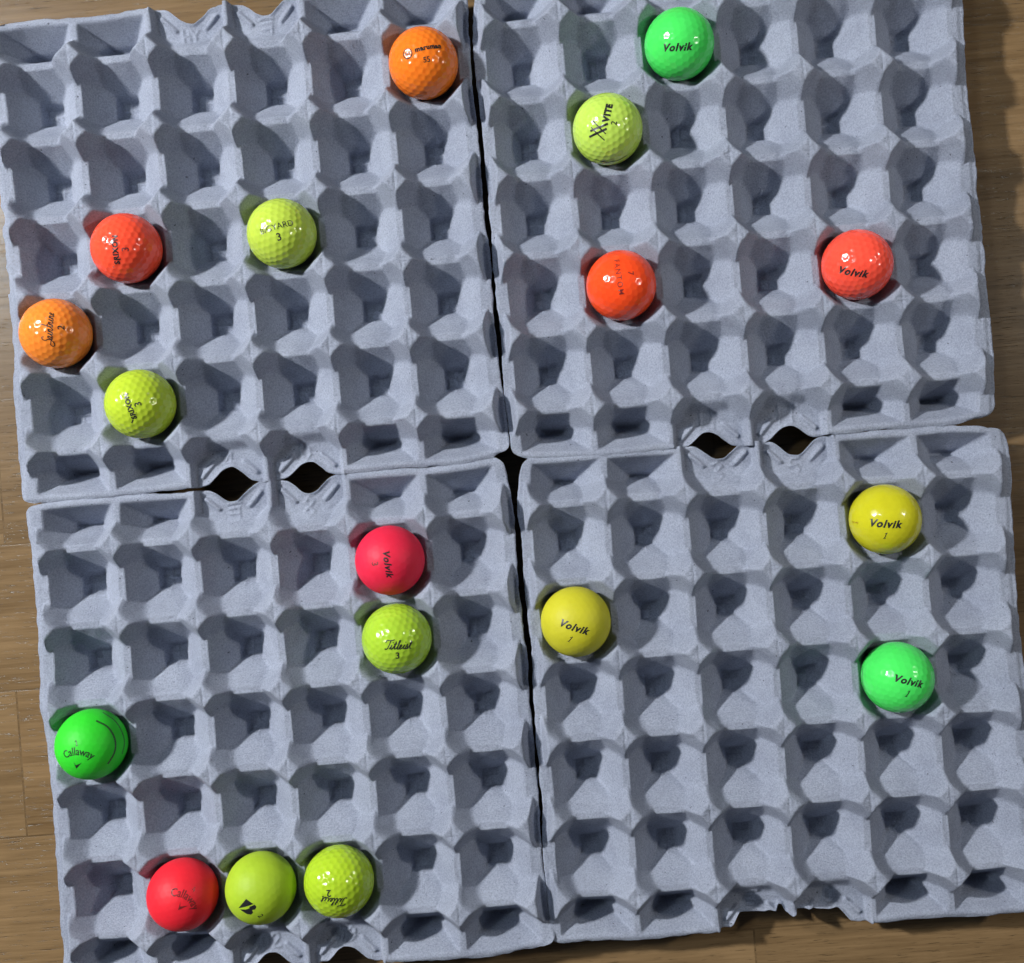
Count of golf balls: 18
